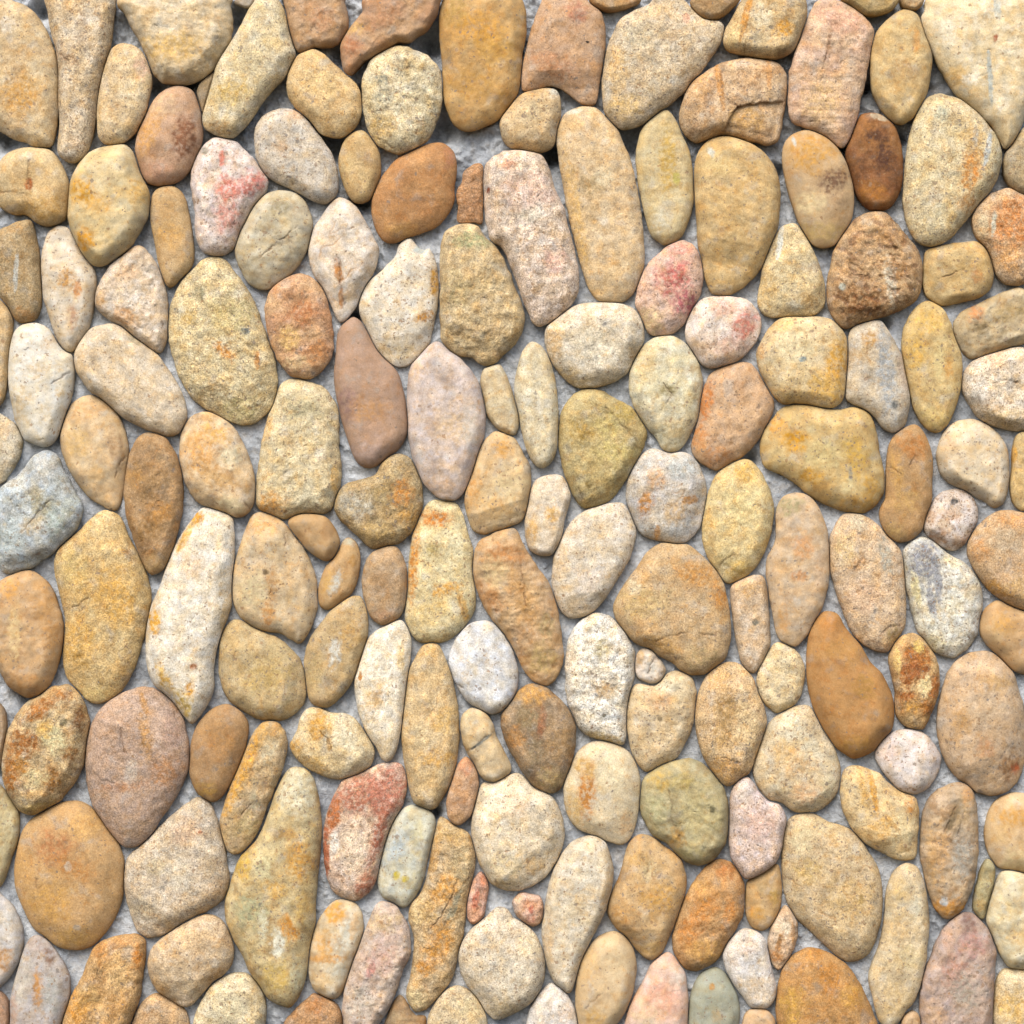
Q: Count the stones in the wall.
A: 177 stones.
